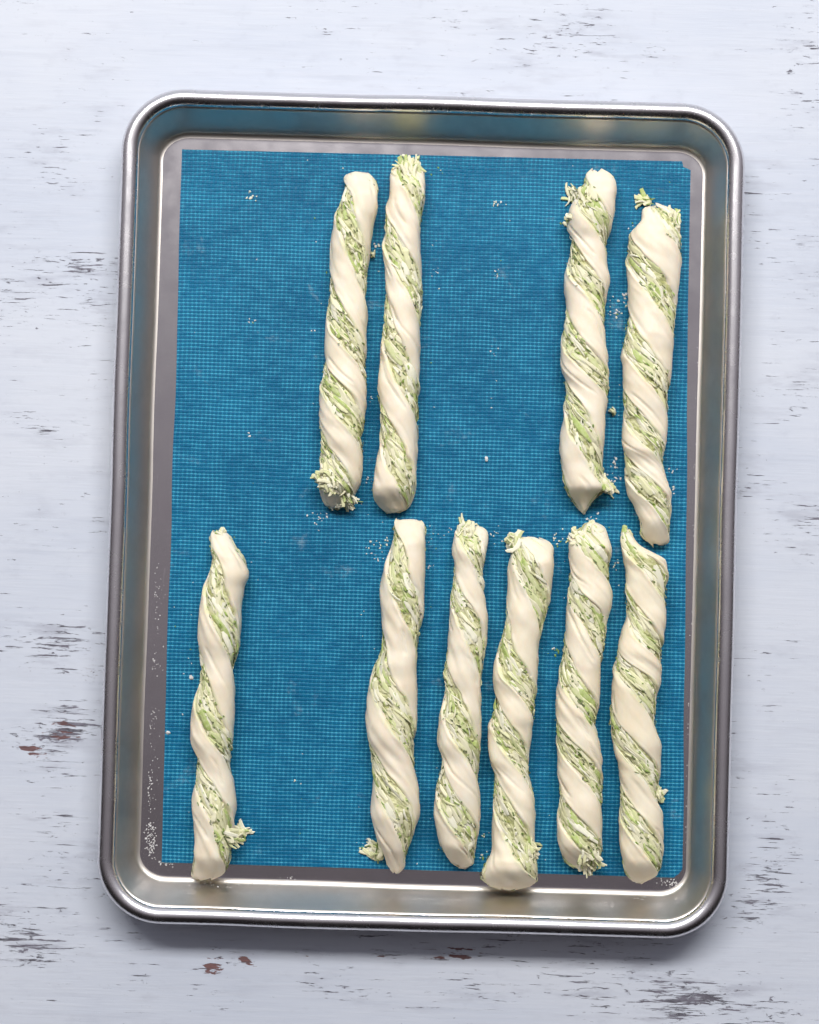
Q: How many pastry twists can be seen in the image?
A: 10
